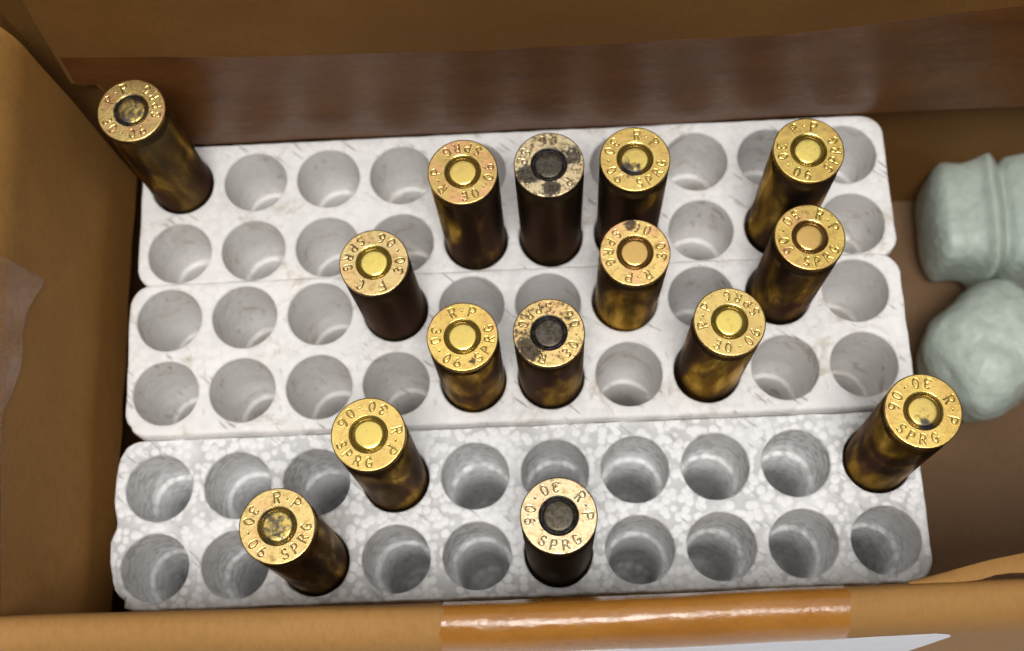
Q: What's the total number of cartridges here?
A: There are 15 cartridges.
